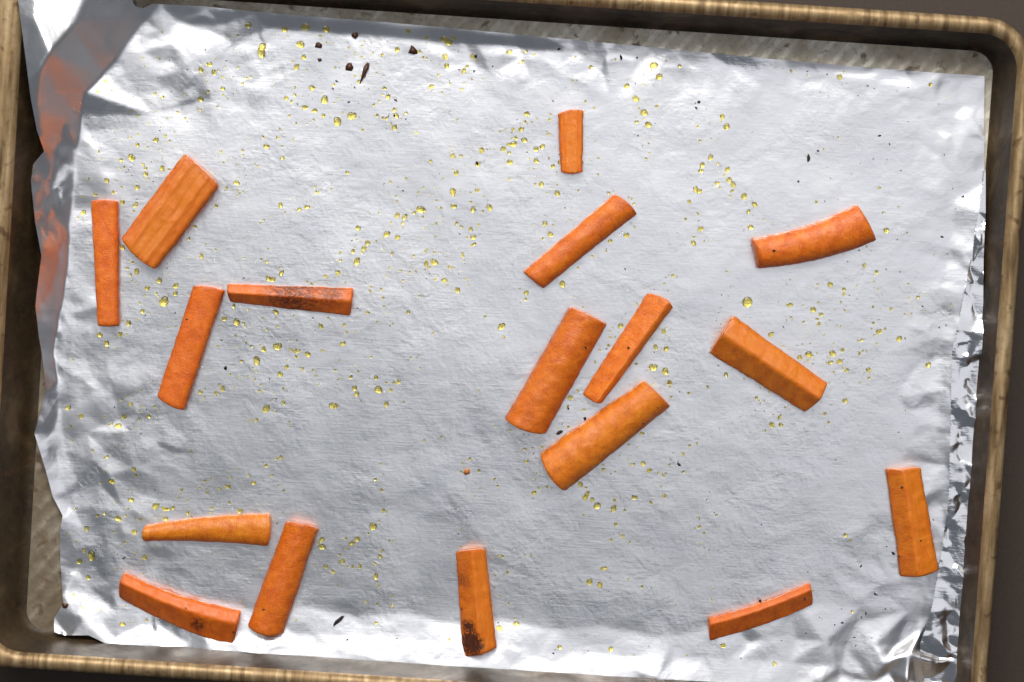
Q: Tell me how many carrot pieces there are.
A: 17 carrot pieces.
